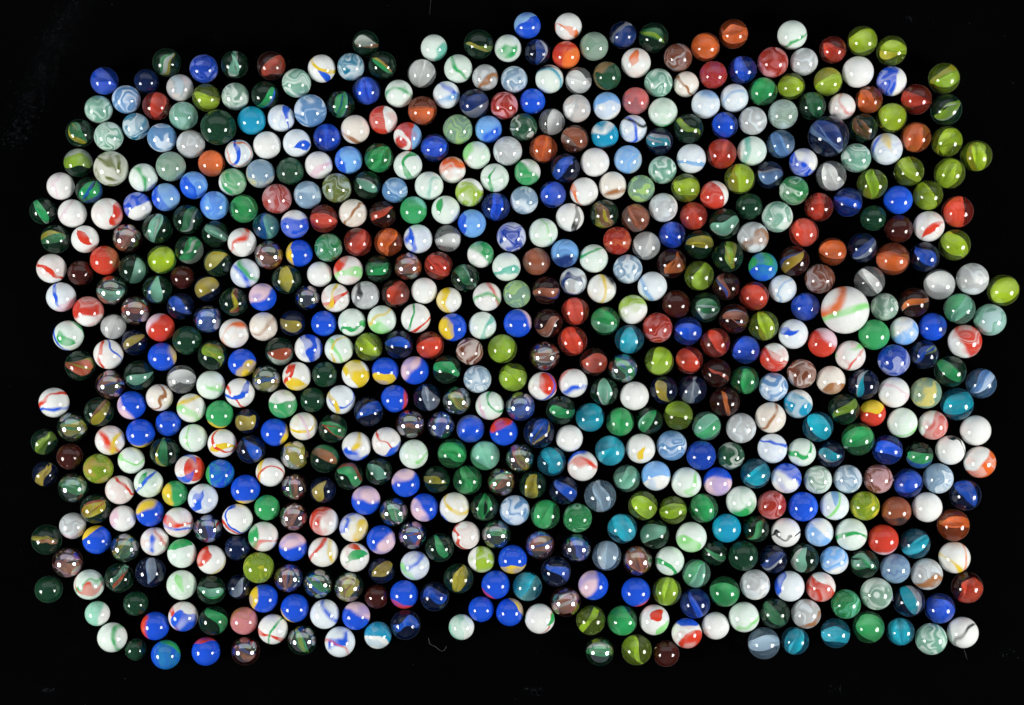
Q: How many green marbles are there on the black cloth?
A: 191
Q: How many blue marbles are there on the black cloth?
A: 171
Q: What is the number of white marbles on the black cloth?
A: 170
